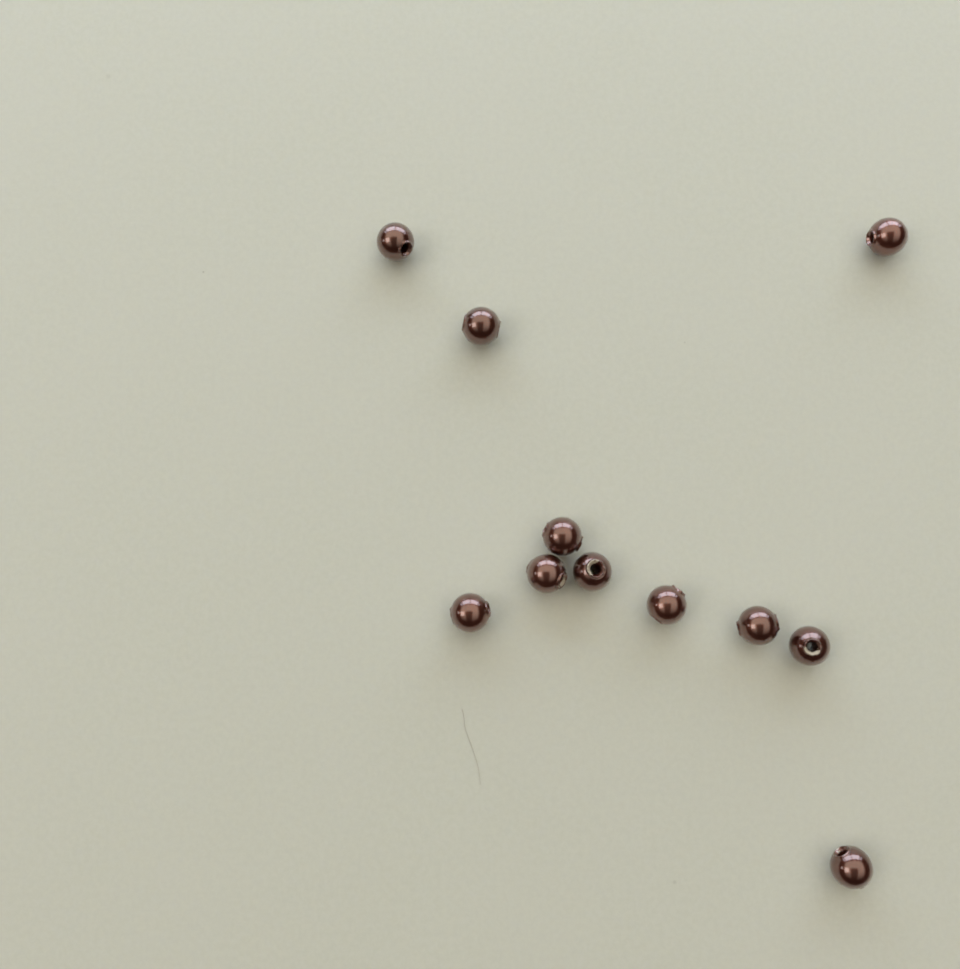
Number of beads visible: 11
